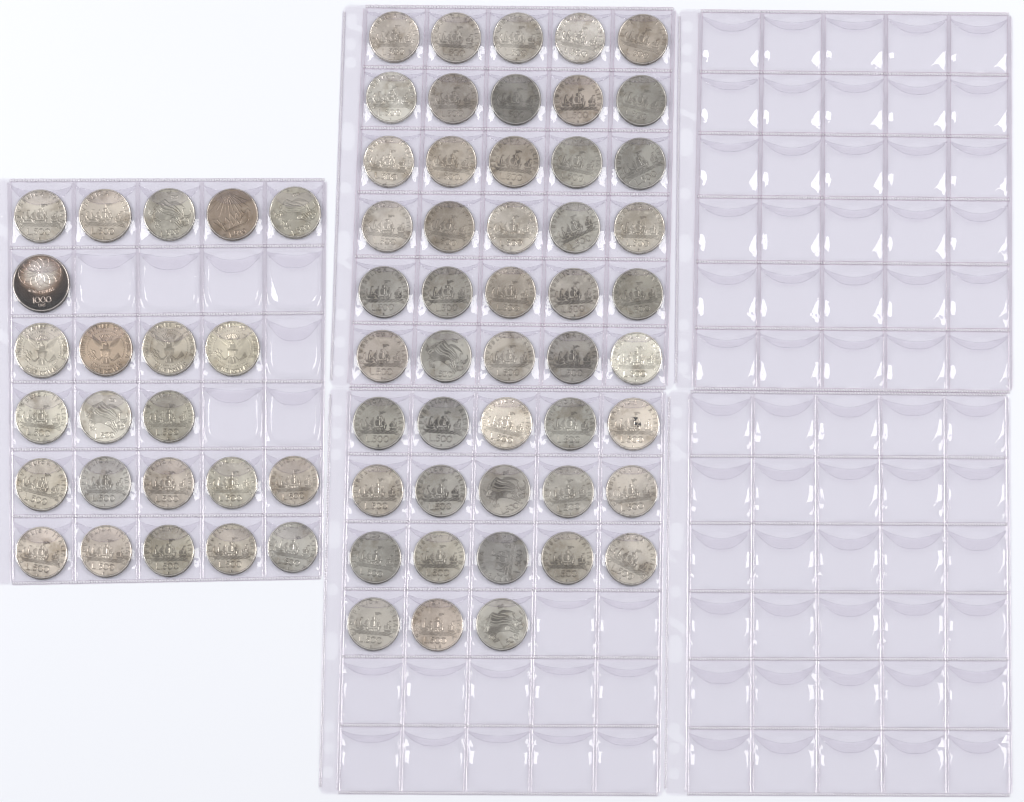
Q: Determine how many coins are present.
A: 71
